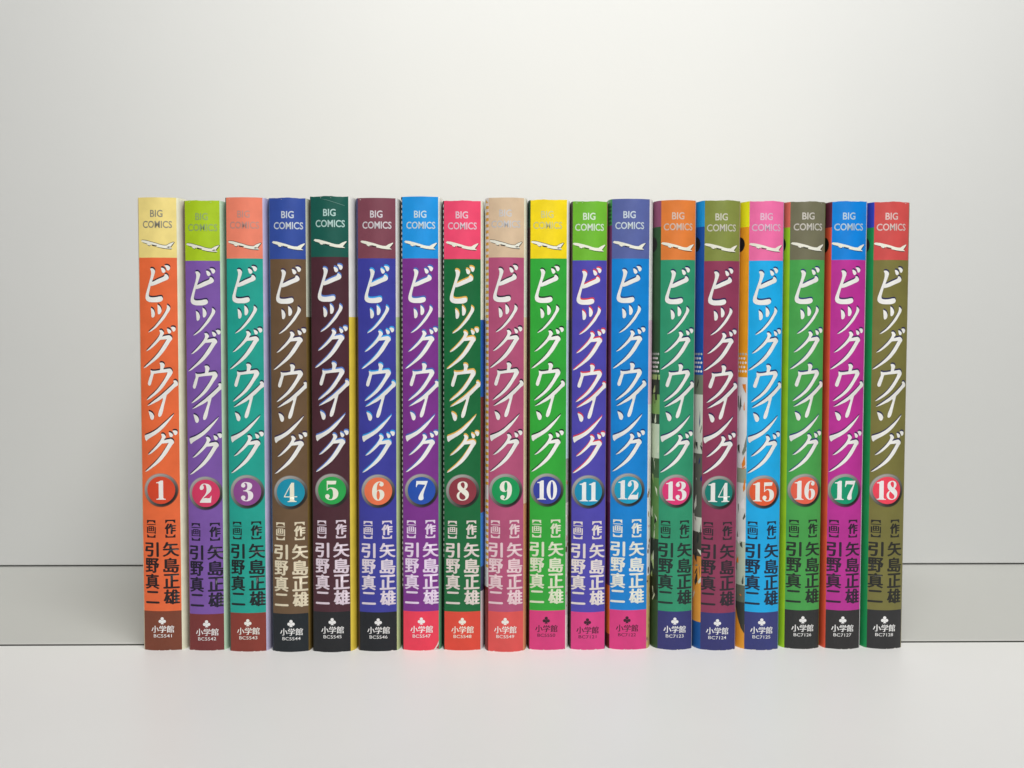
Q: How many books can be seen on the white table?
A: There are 18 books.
